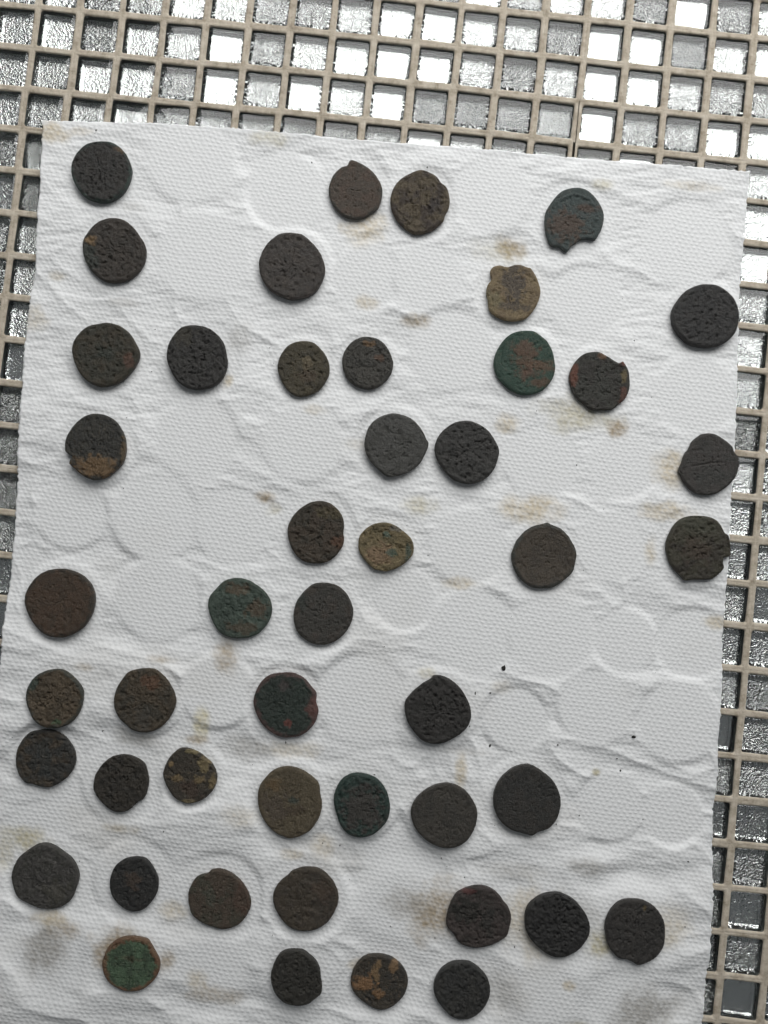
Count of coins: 47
